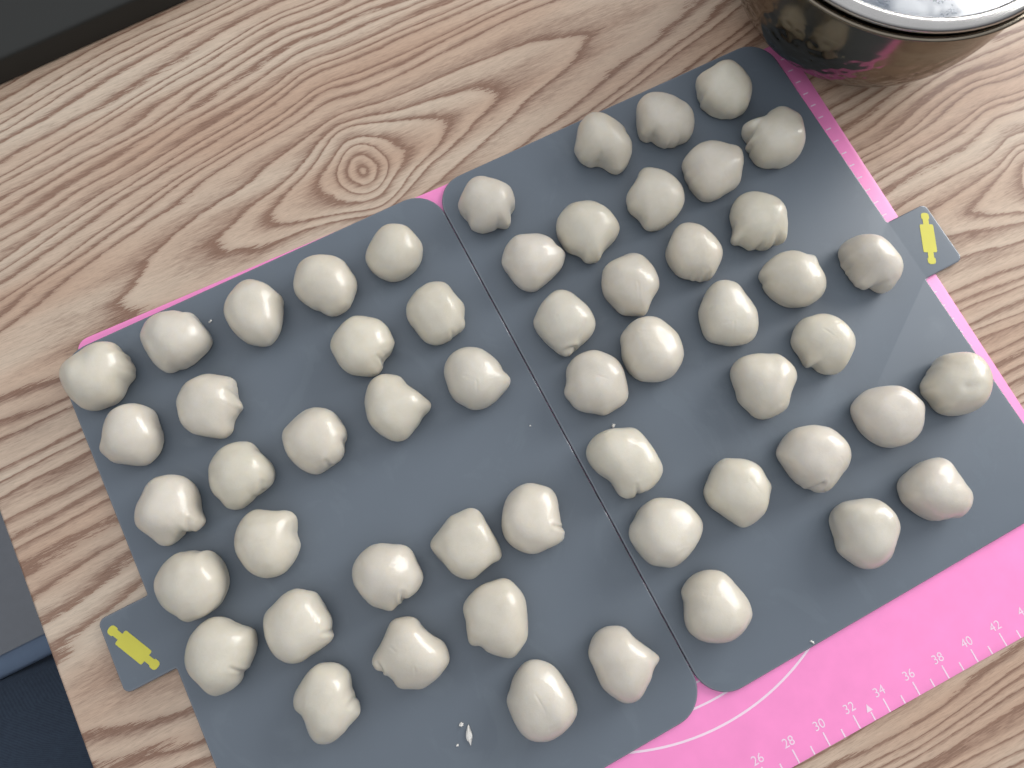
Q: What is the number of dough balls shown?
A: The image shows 55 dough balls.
